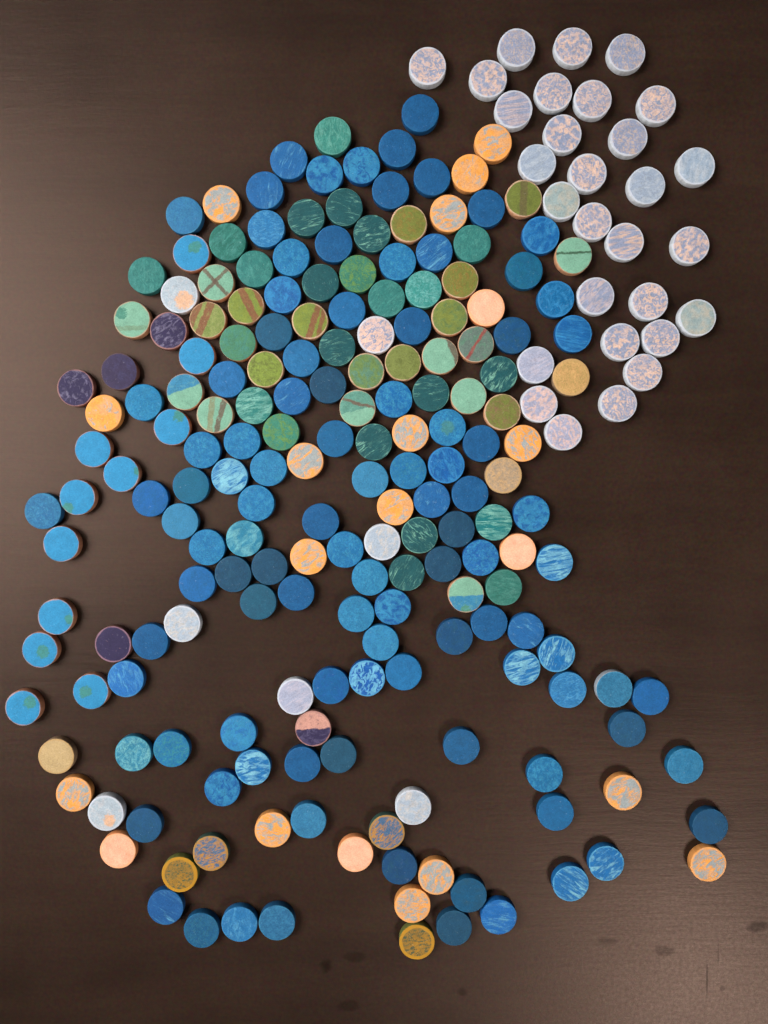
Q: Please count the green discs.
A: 44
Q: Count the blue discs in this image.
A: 114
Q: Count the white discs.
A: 36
